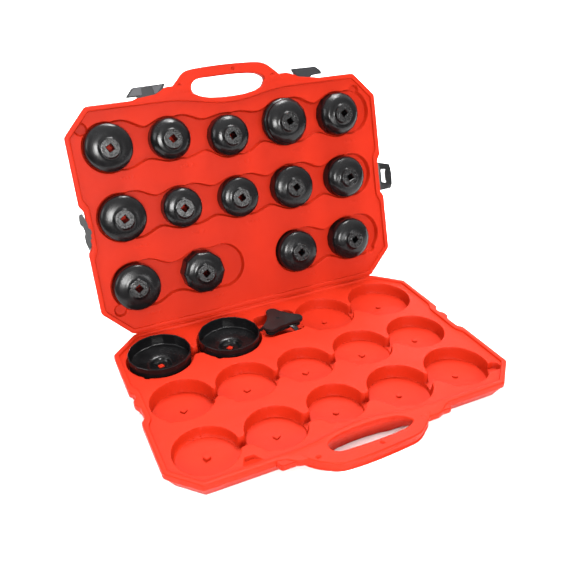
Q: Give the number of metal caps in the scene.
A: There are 16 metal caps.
